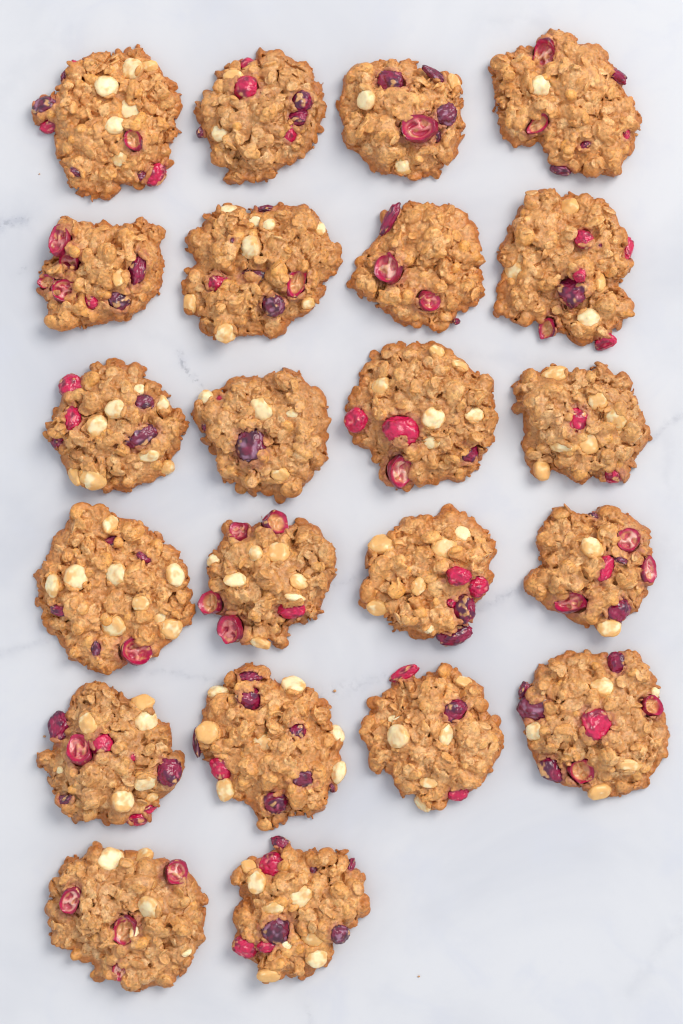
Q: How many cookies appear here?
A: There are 22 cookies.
